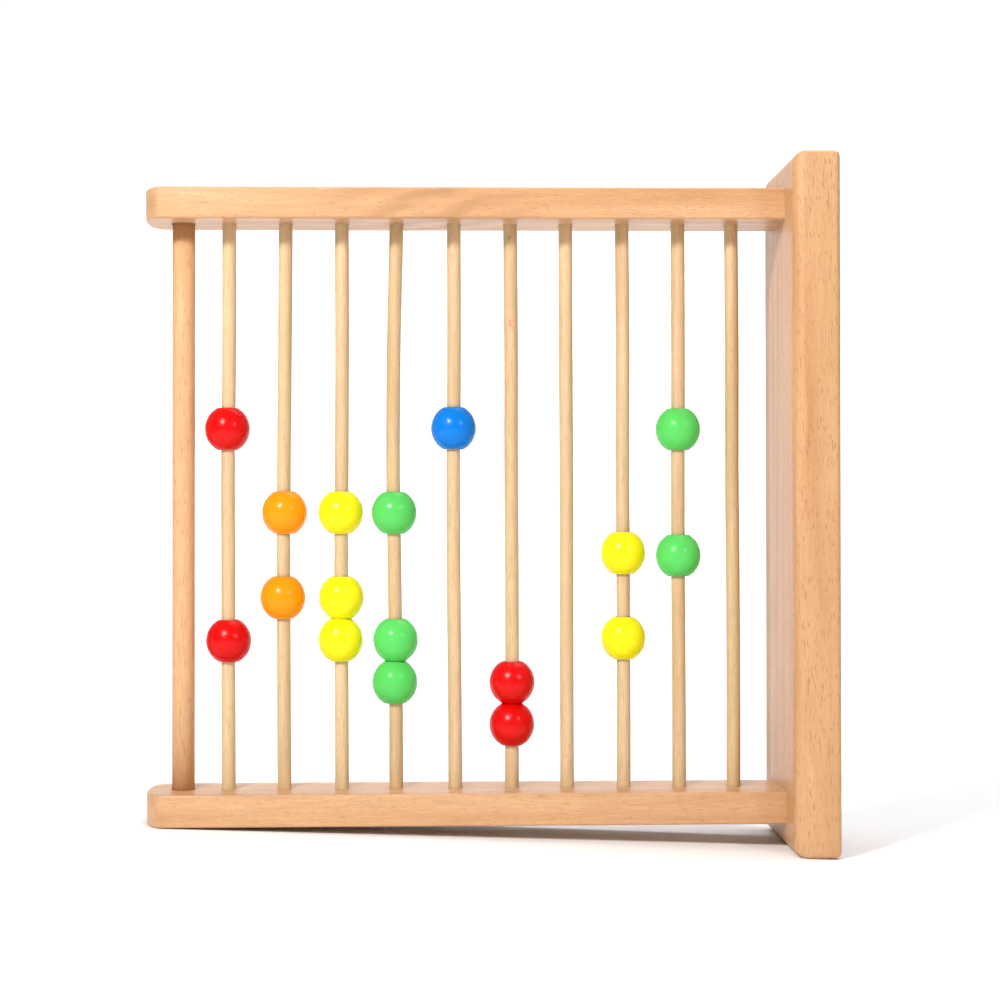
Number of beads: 17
